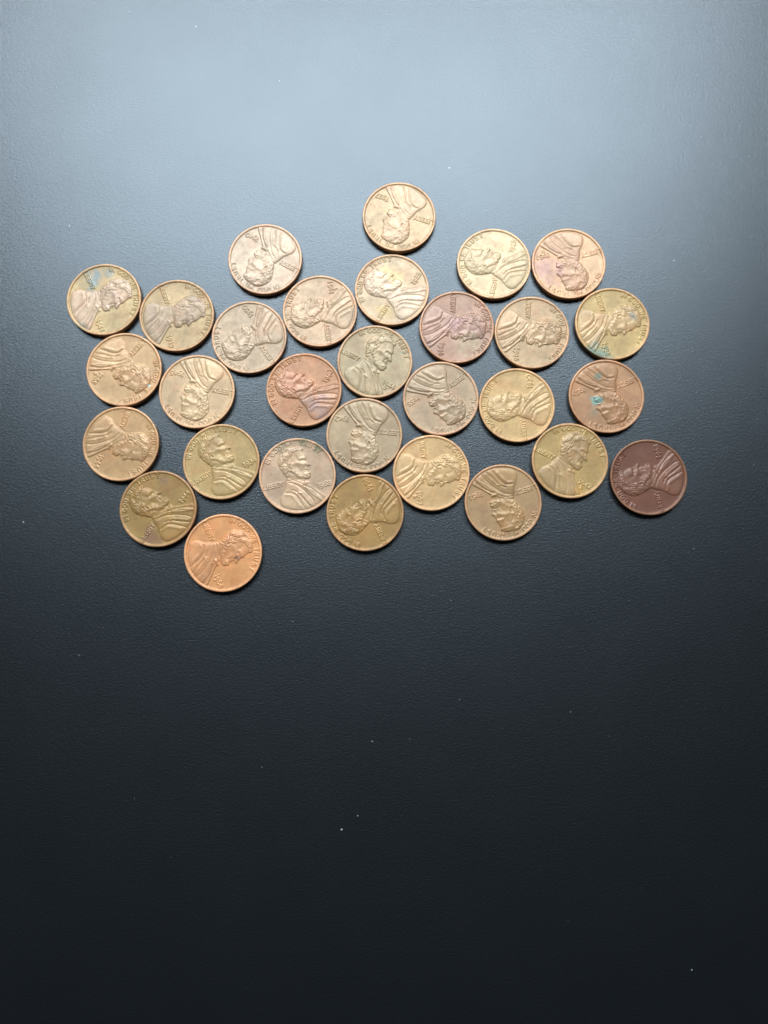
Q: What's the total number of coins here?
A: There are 30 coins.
